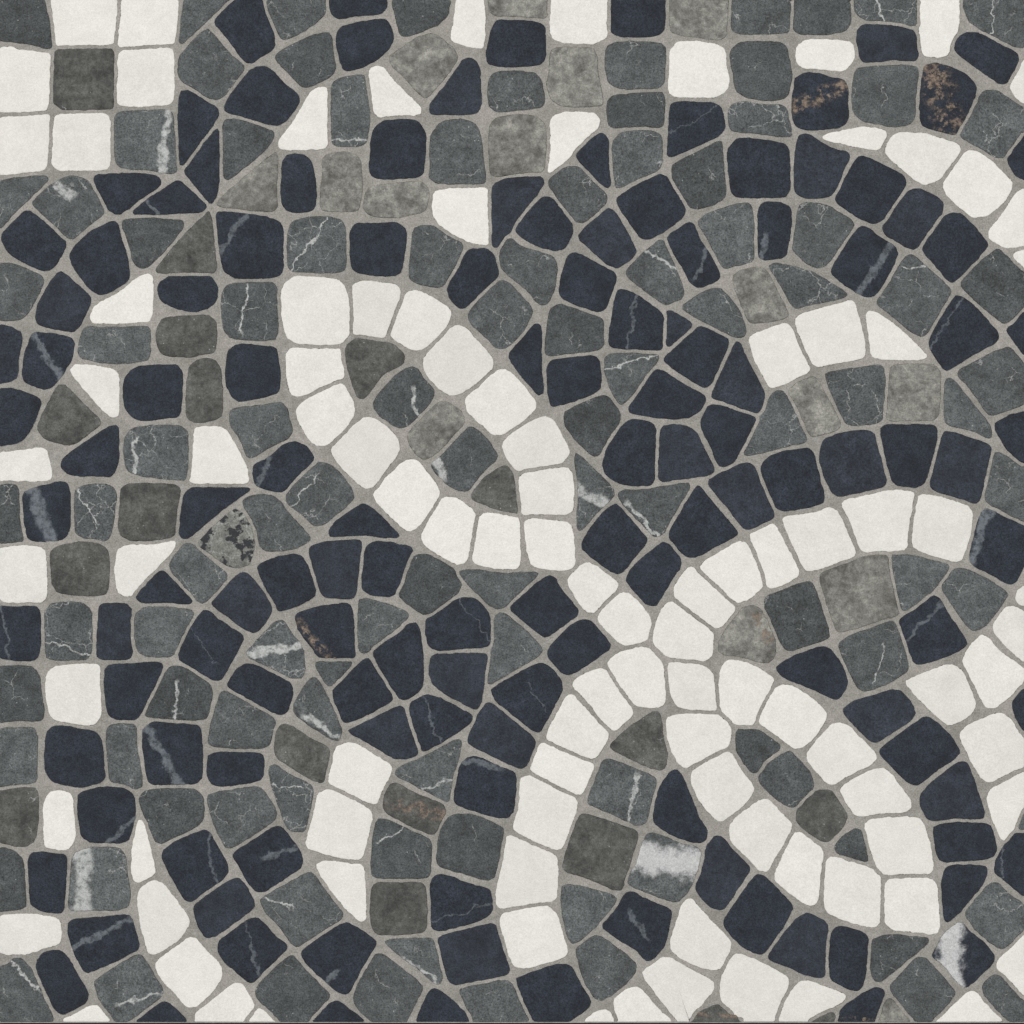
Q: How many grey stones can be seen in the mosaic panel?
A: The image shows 139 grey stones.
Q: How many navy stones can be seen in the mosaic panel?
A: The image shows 129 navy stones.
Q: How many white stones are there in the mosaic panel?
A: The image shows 98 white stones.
